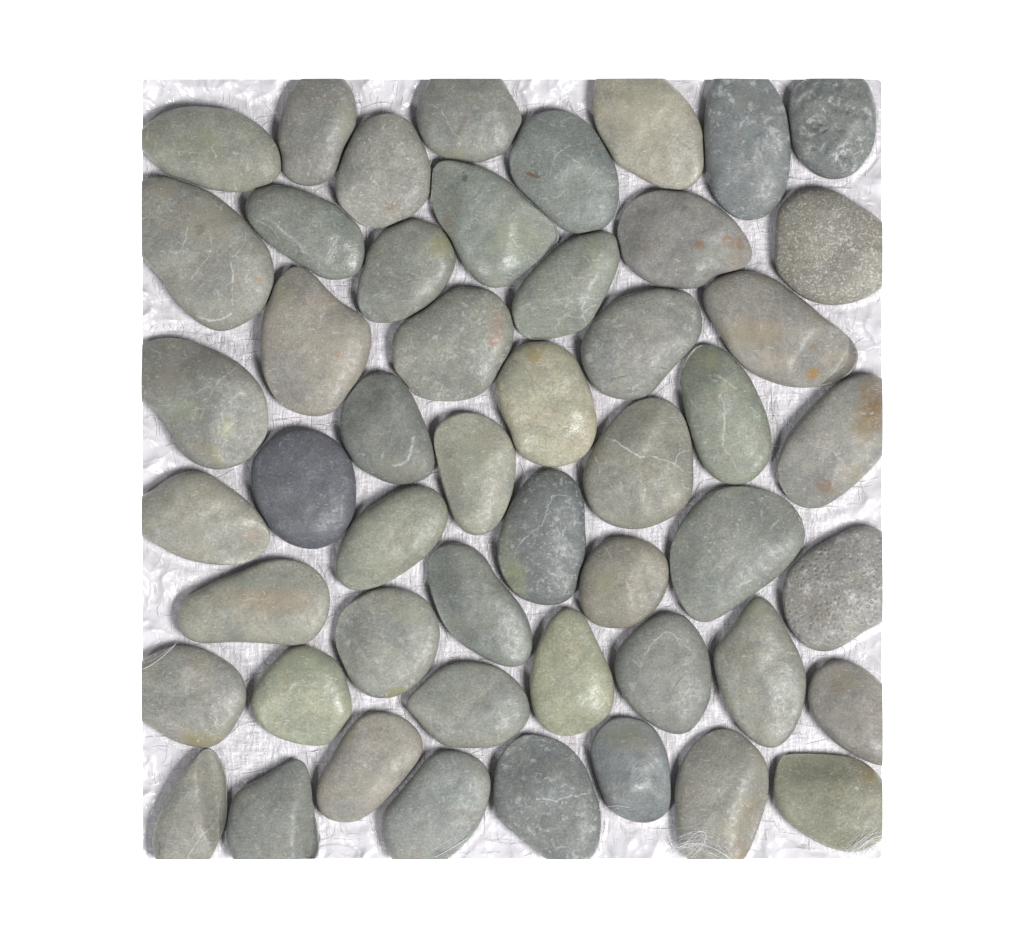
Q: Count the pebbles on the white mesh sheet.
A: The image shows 51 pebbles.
